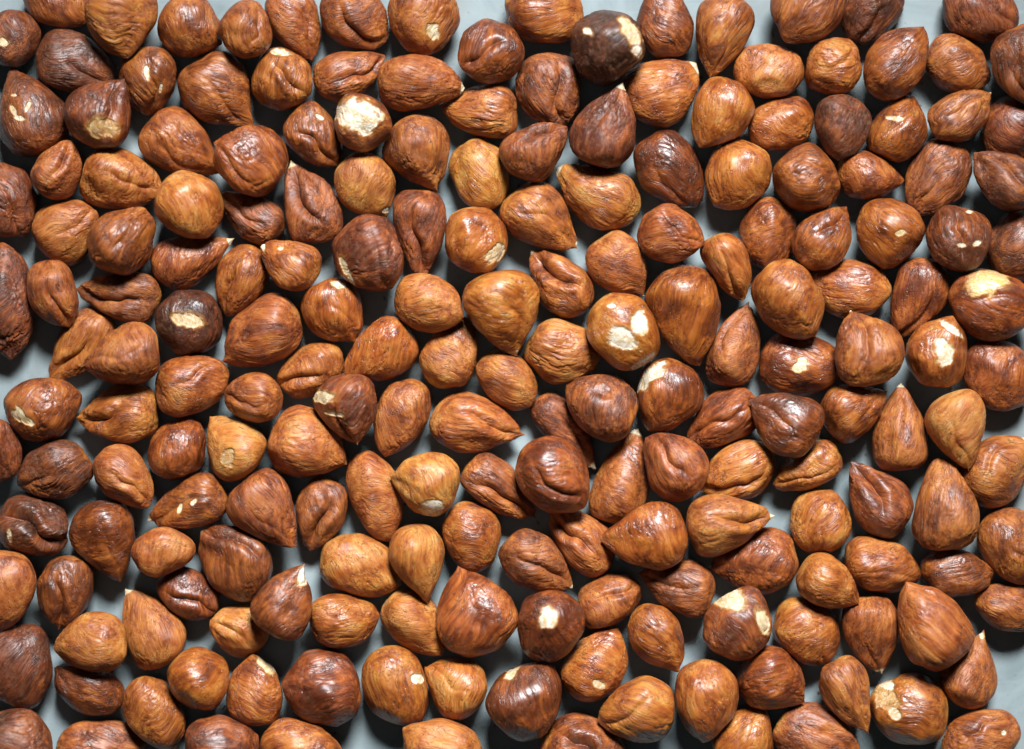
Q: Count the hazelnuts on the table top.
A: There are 200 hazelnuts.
